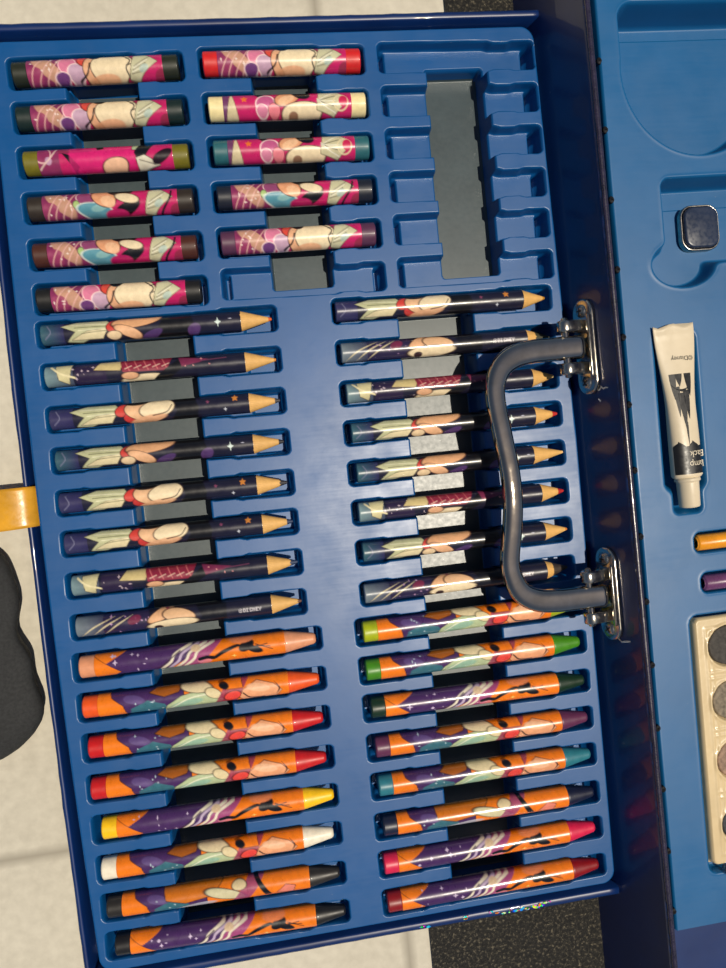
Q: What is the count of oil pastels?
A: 11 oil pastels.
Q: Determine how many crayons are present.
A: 16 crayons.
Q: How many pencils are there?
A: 16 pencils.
